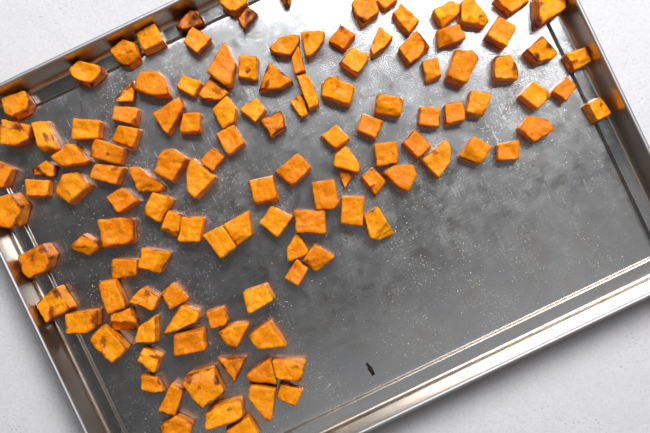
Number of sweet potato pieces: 129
